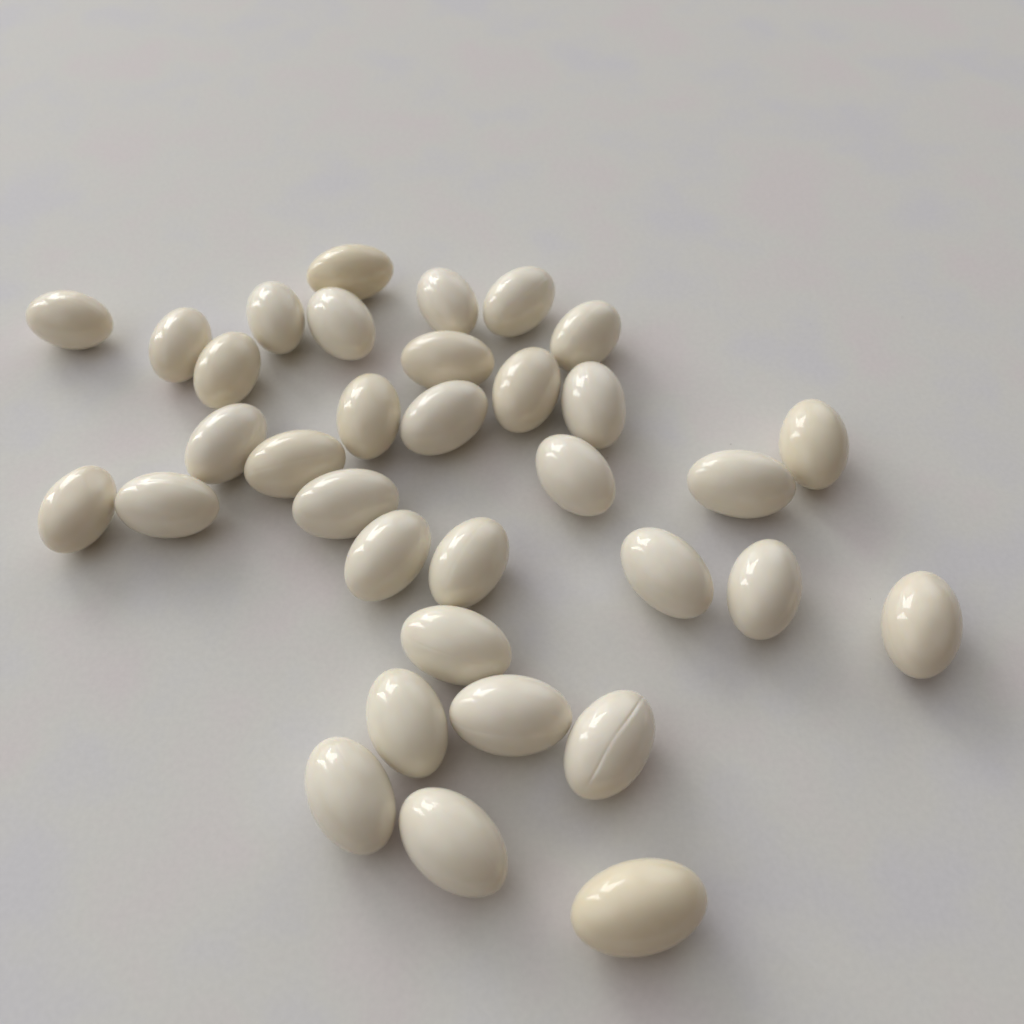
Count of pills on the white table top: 34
